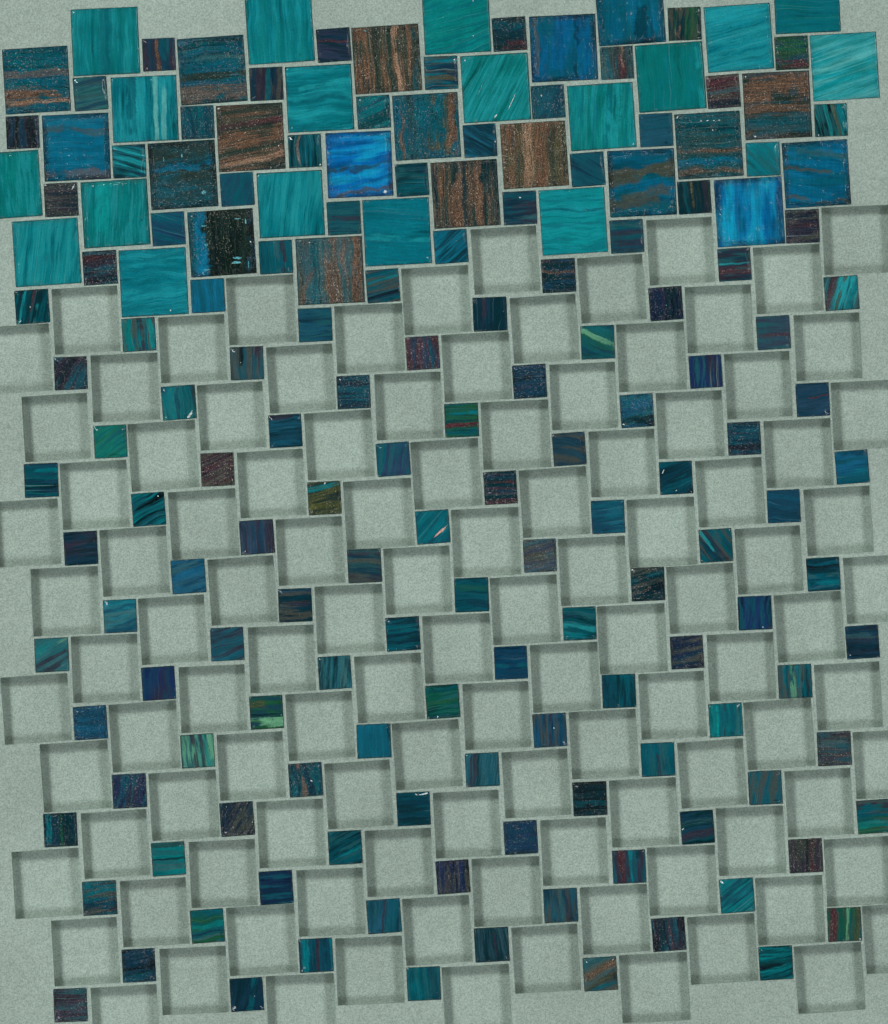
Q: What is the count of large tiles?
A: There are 37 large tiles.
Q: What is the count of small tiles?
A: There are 134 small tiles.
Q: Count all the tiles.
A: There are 171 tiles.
